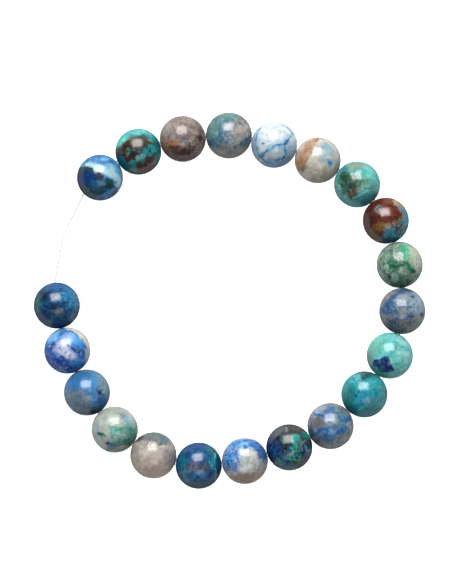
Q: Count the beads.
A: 21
